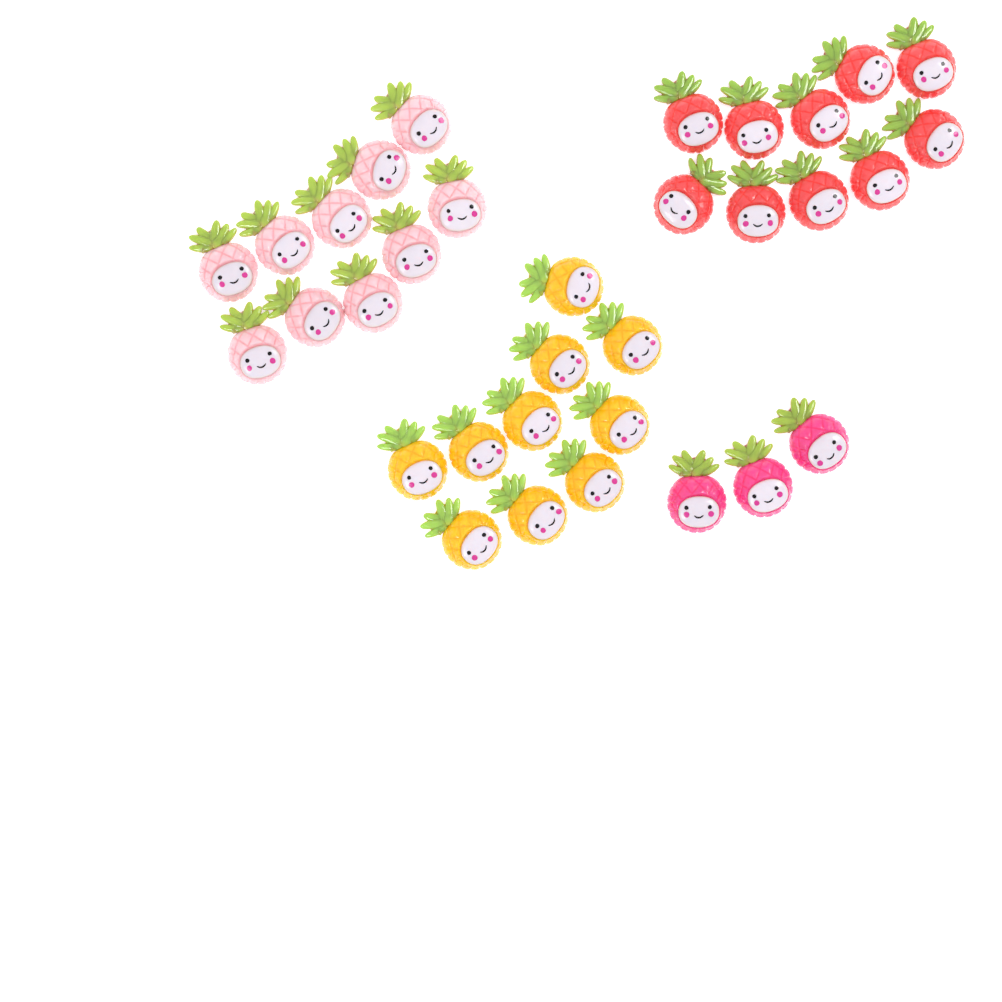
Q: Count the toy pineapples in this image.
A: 33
